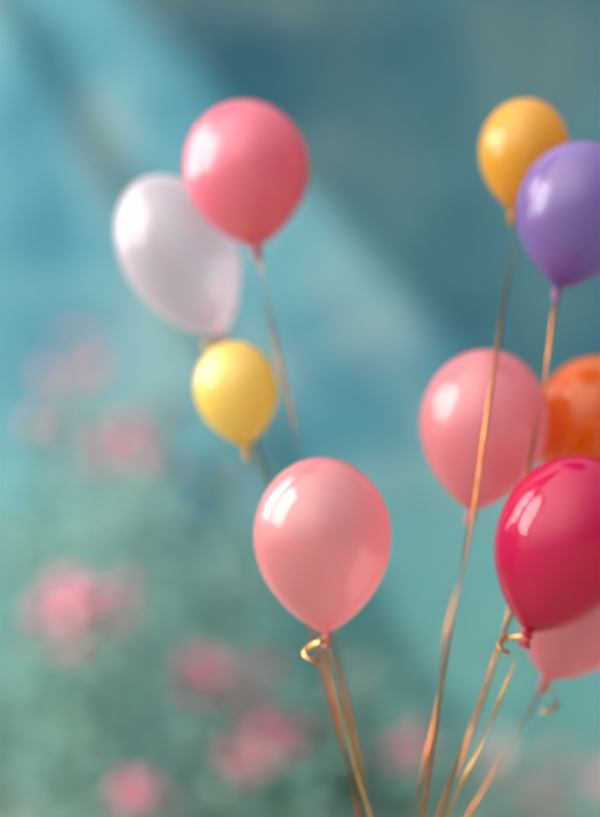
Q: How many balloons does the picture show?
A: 10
